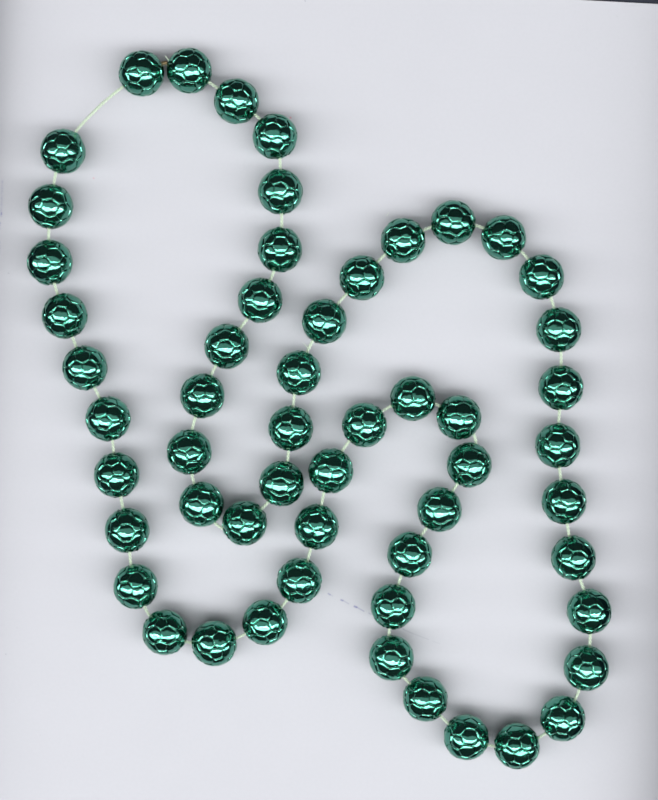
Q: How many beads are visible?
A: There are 55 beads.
